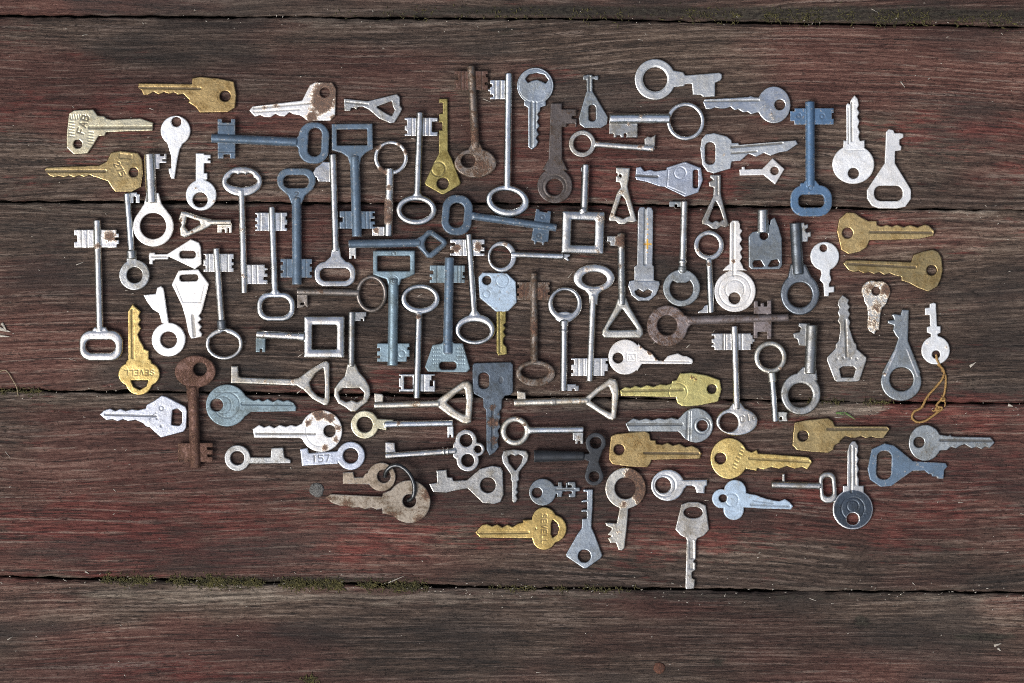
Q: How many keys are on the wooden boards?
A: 110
